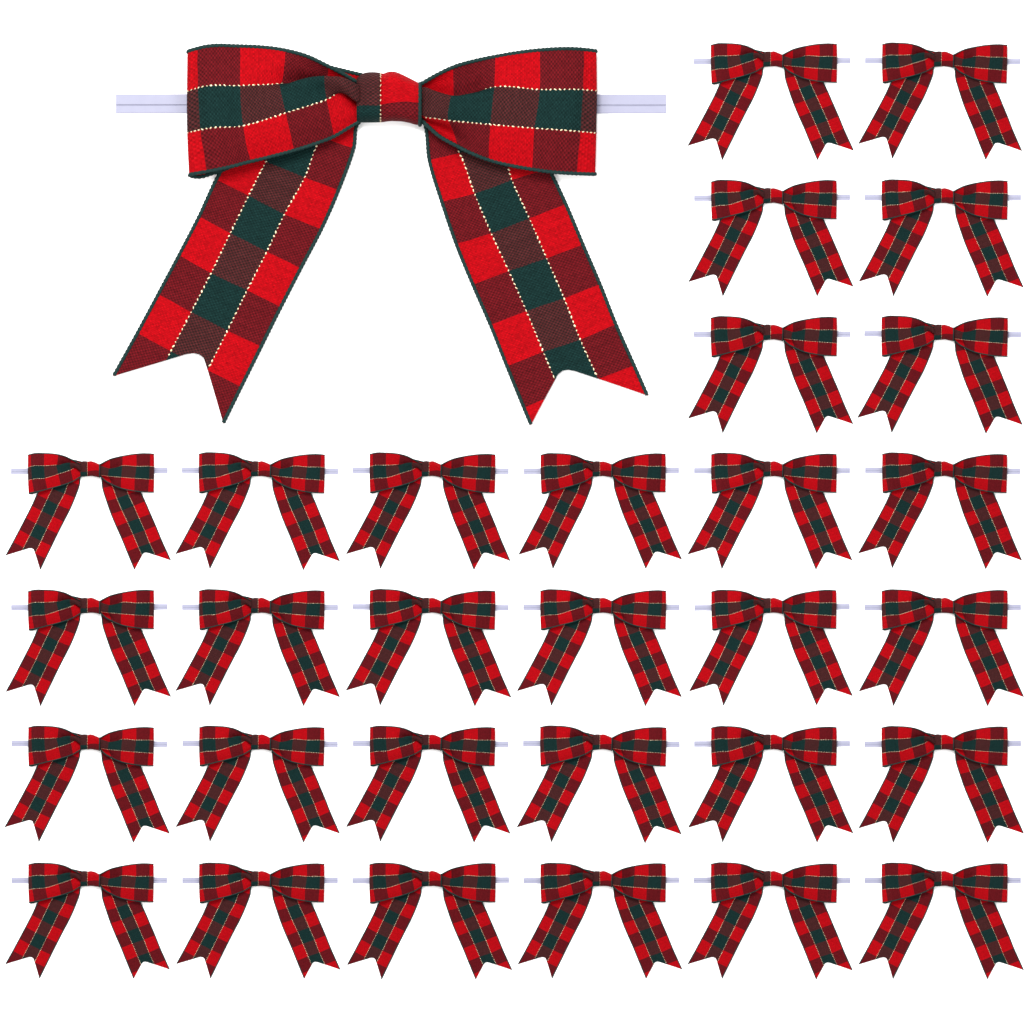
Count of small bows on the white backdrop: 30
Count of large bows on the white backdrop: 1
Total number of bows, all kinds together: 31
